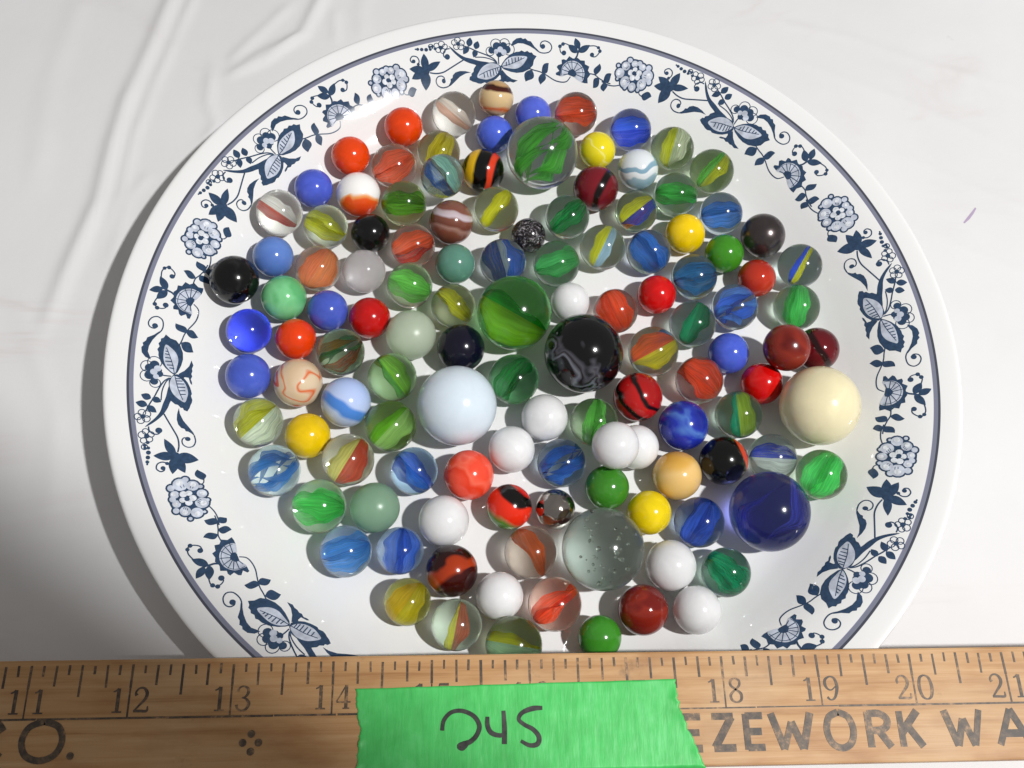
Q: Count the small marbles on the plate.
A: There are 115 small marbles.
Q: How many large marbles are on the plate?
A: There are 7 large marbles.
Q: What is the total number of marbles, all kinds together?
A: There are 122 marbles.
